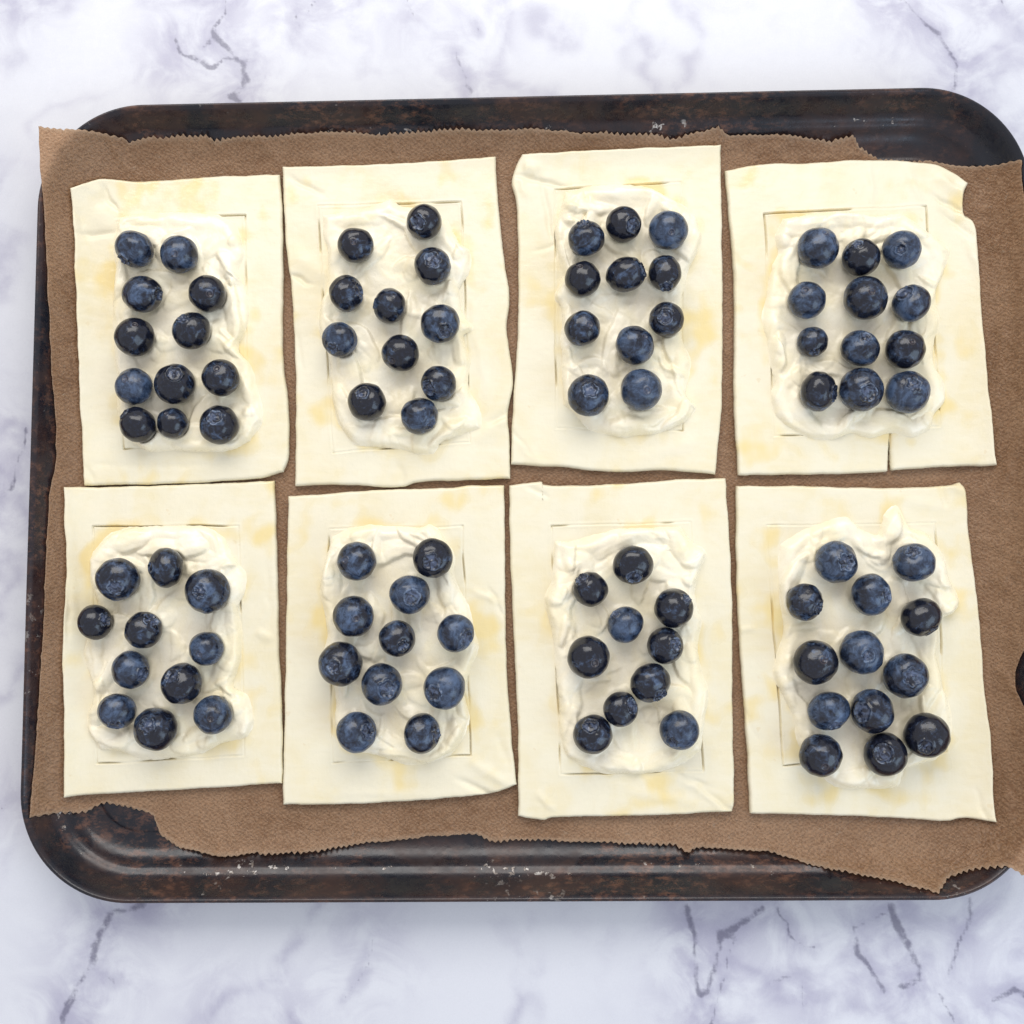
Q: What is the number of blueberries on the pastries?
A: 91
